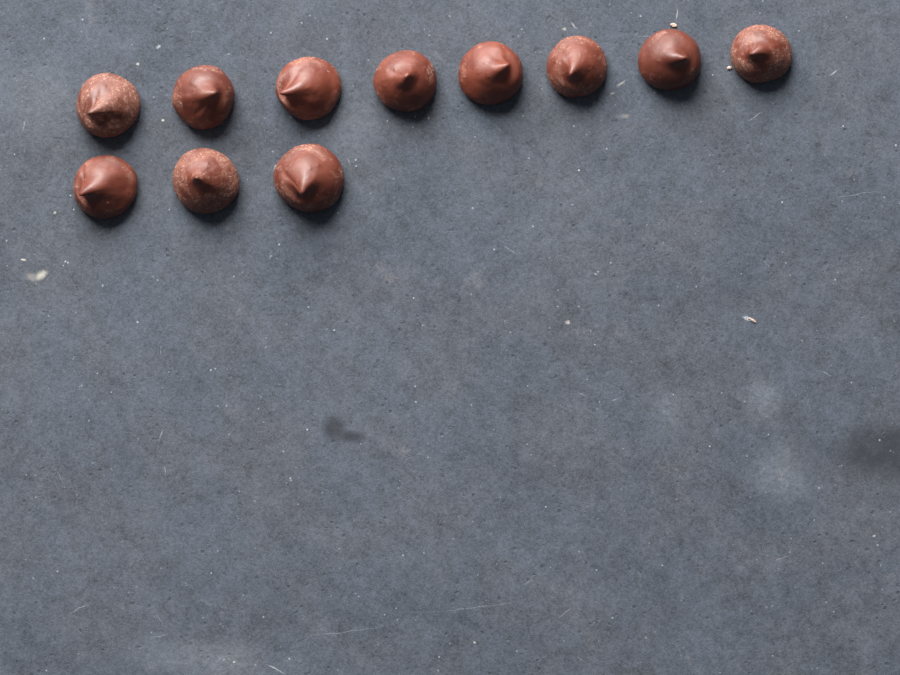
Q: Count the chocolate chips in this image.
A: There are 11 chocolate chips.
